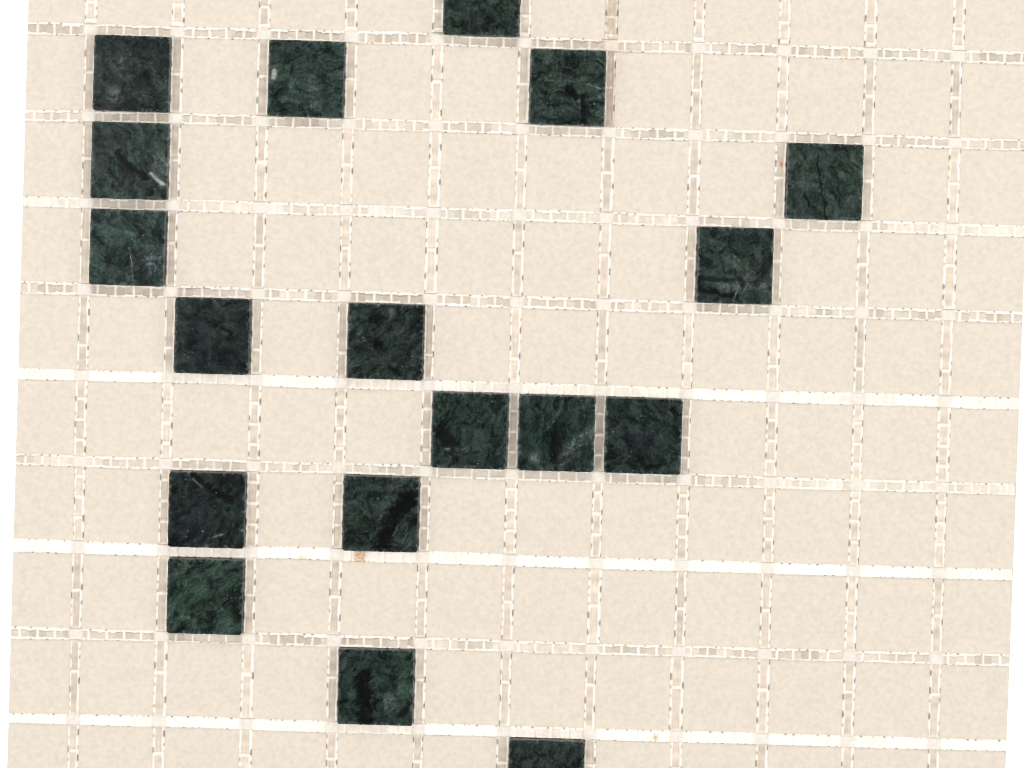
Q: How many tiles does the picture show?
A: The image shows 18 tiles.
